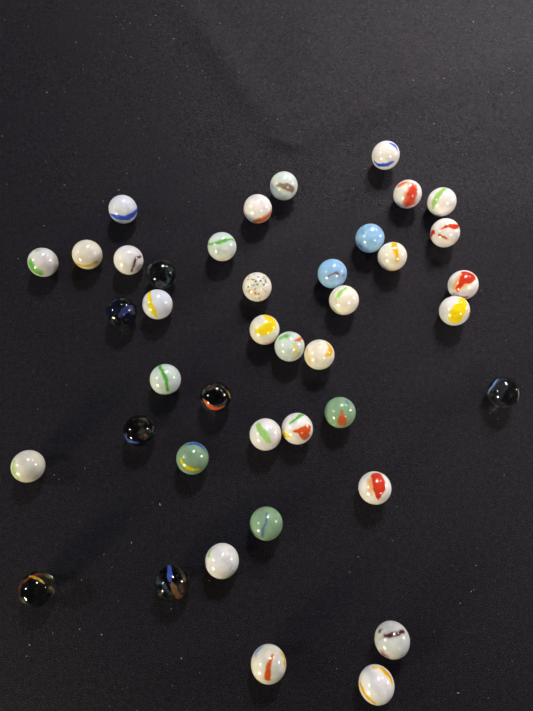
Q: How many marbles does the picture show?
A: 41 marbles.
